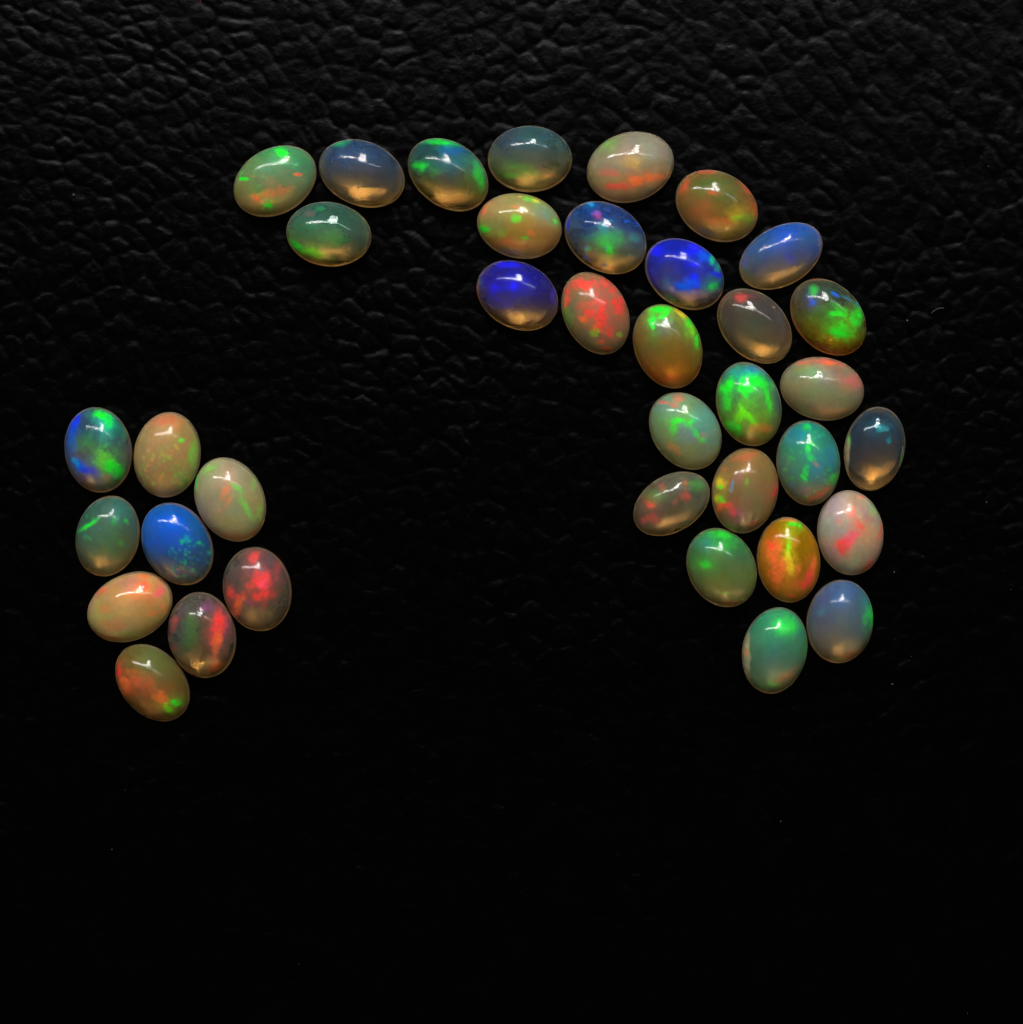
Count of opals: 37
